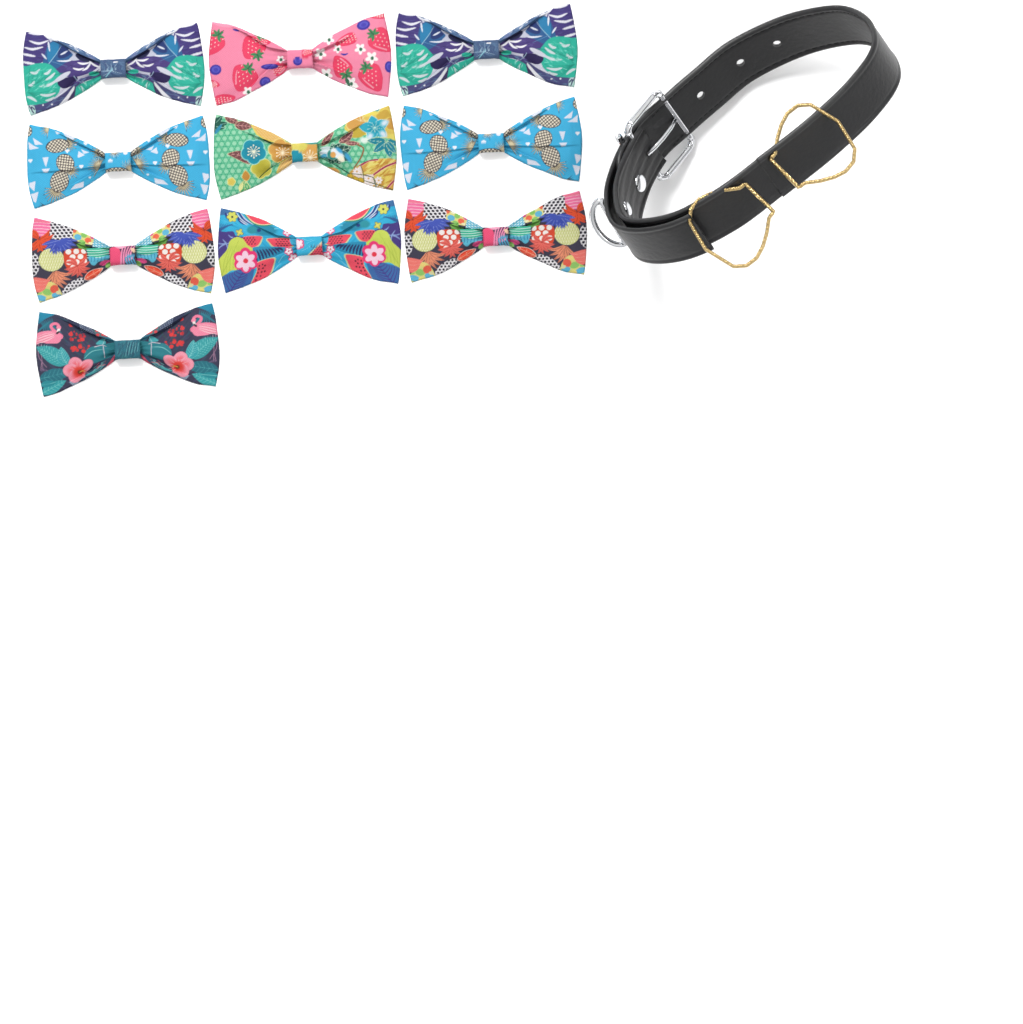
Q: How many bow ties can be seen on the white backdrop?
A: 10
